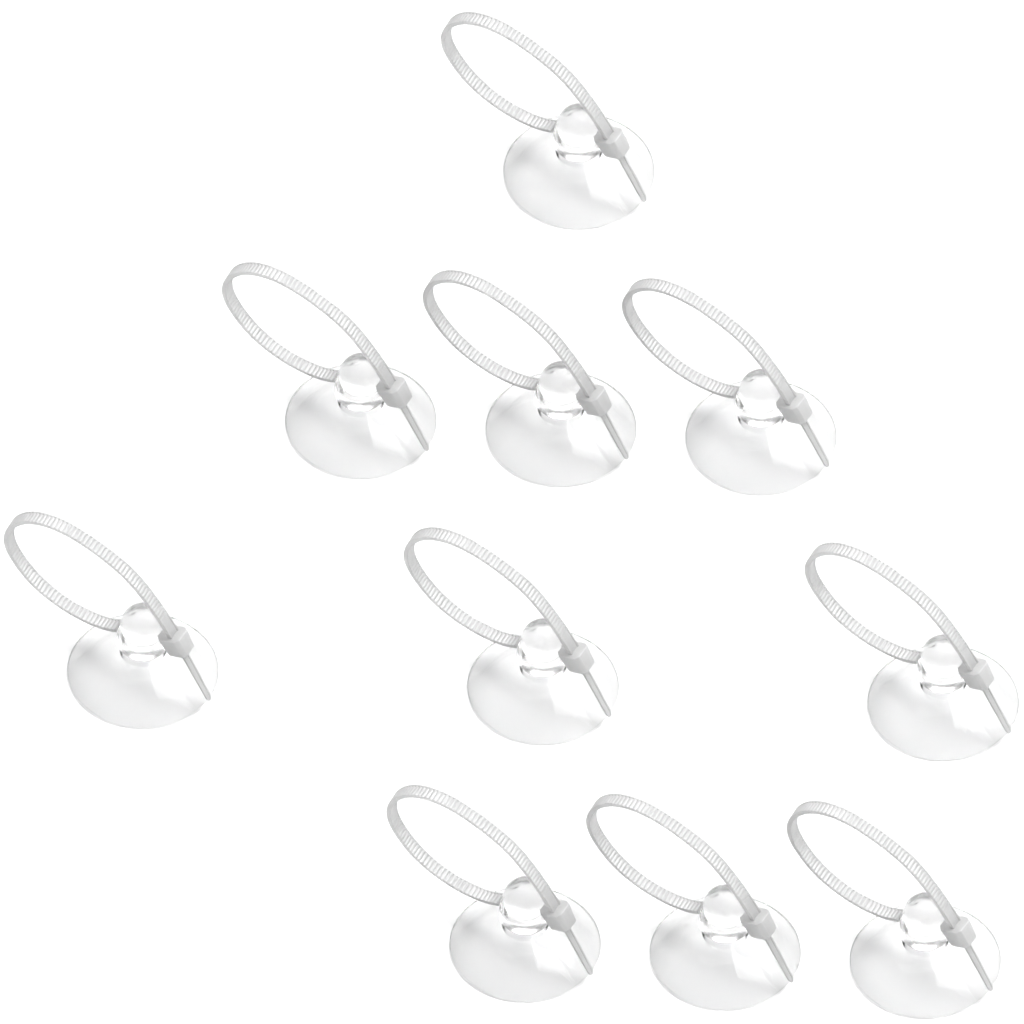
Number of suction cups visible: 10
